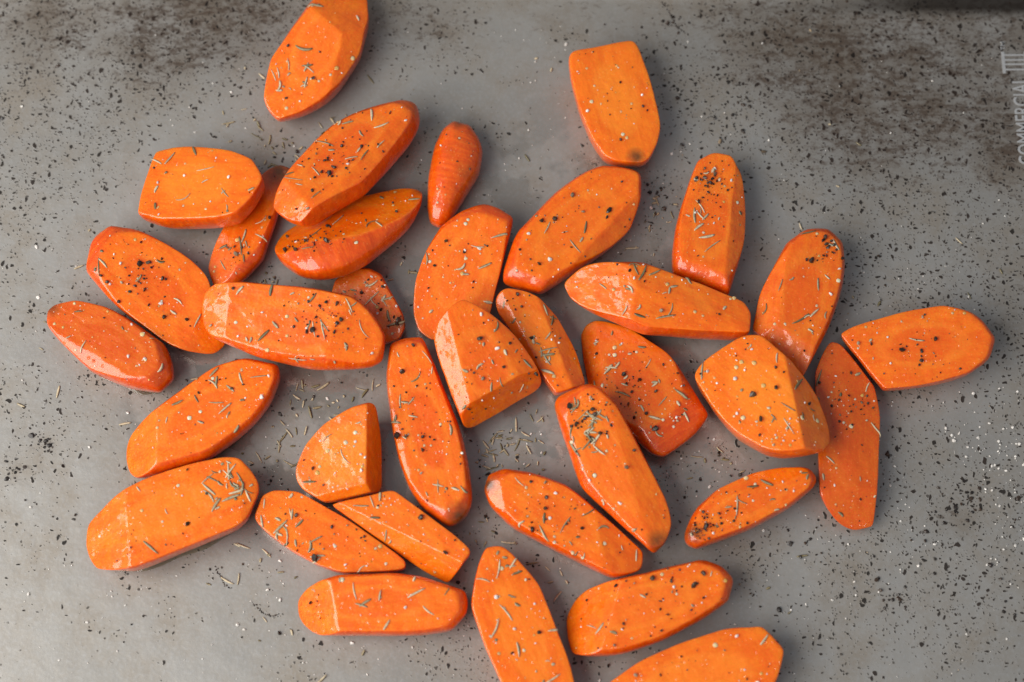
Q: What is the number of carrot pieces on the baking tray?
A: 35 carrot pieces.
